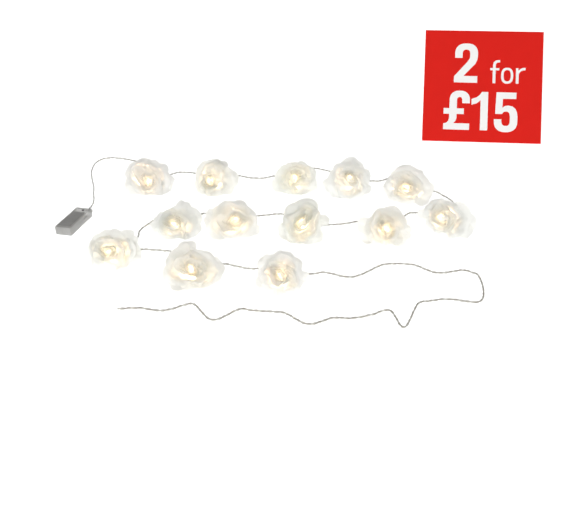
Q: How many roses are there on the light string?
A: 13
